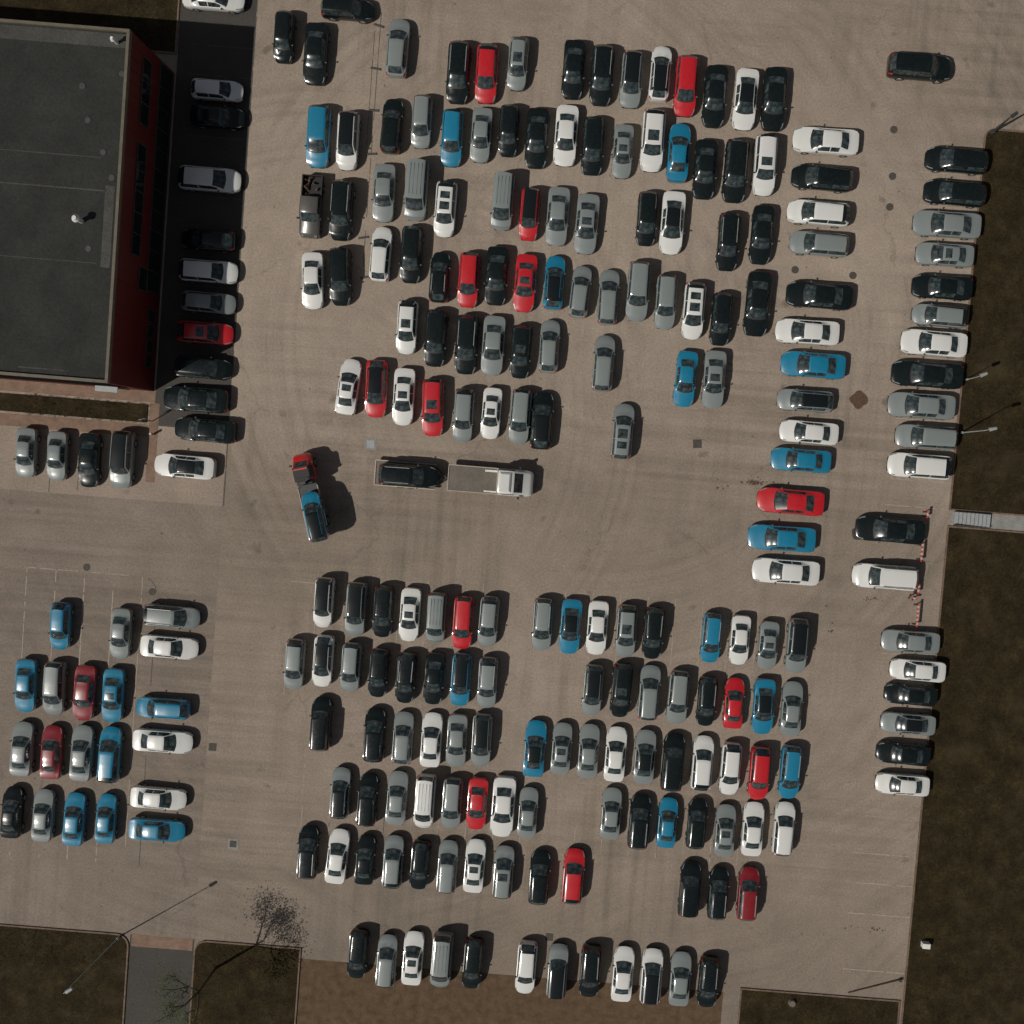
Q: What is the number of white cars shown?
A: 52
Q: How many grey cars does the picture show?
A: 74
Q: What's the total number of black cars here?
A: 69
